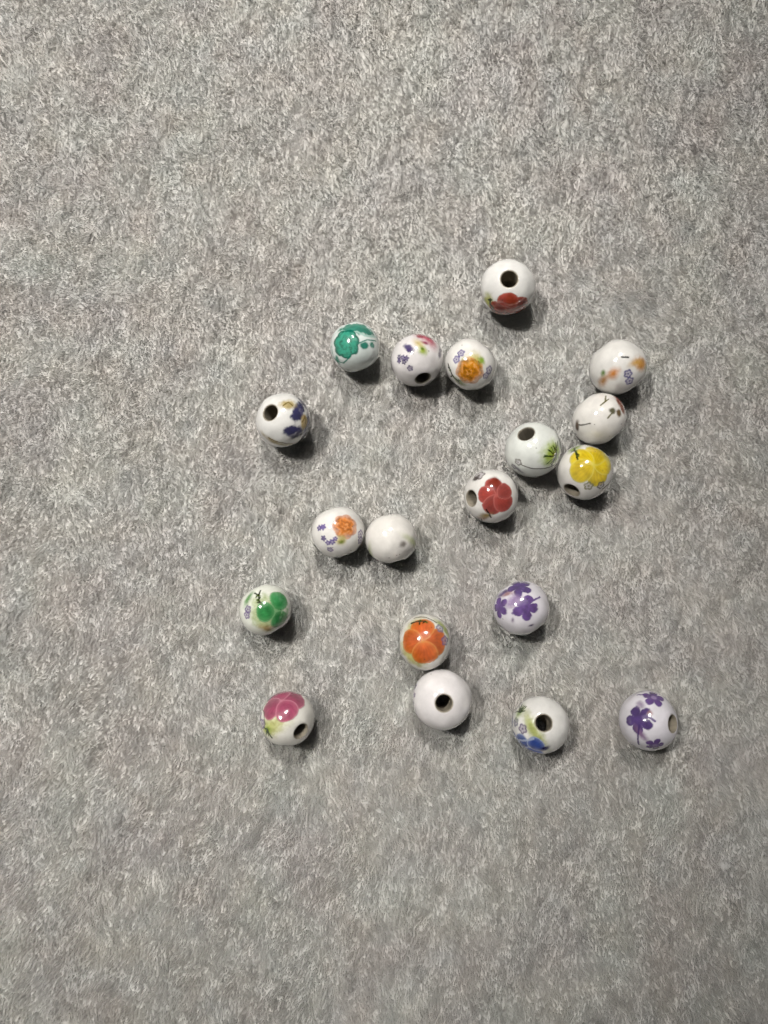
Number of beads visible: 19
